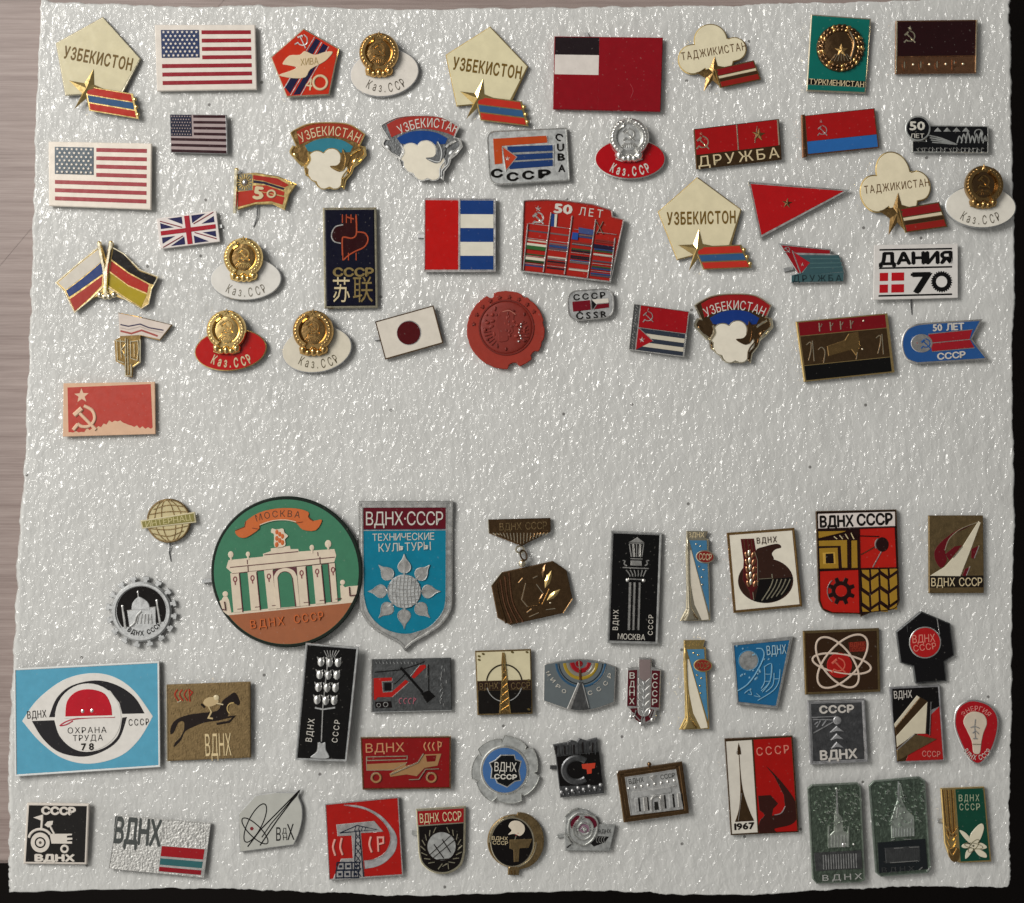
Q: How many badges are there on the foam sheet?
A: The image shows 81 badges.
